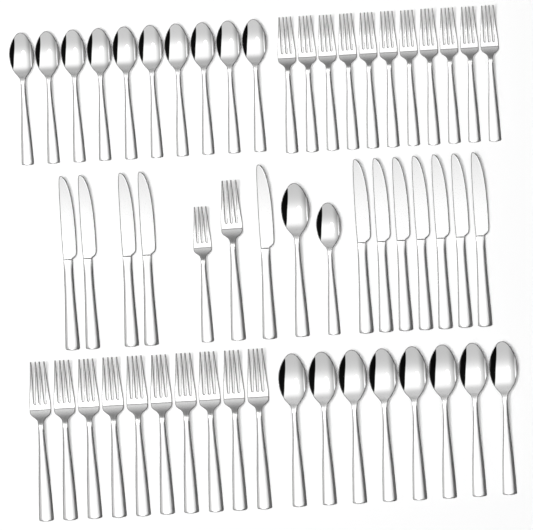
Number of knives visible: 12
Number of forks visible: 23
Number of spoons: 20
